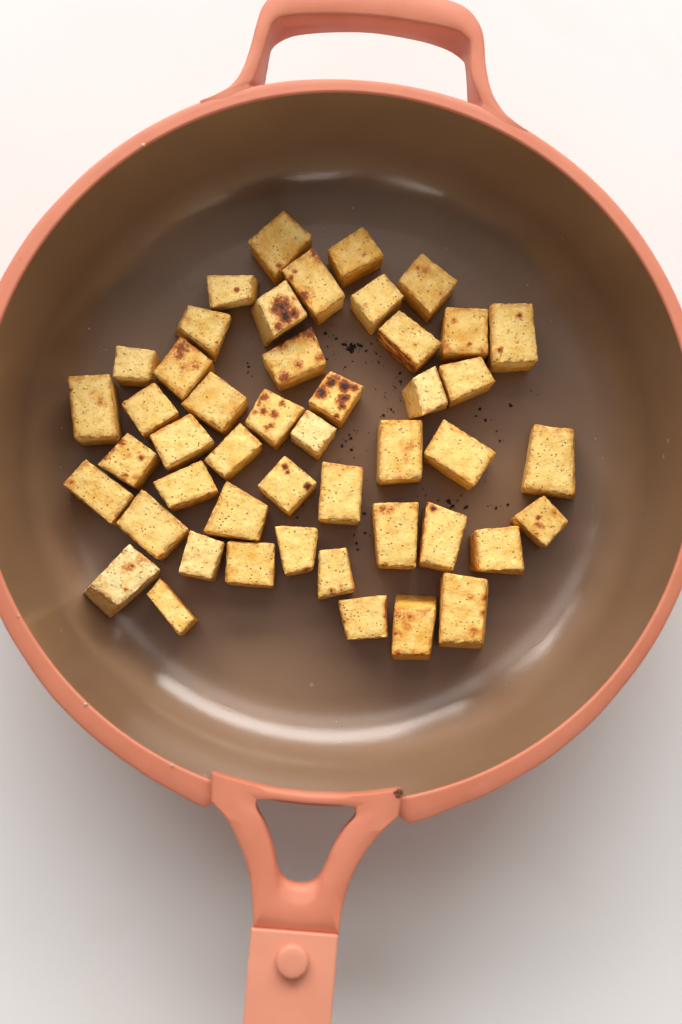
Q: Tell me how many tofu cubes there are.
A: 47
